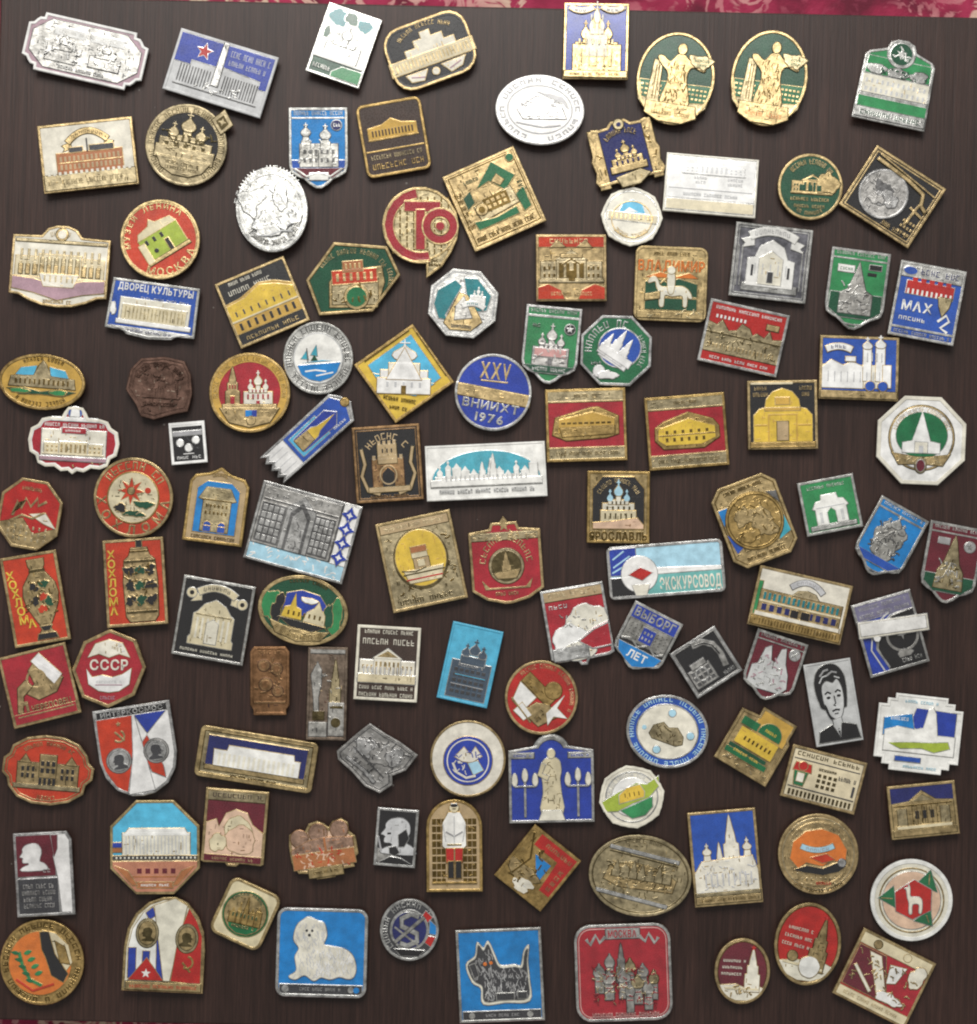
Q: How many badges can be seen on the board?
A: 114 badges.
